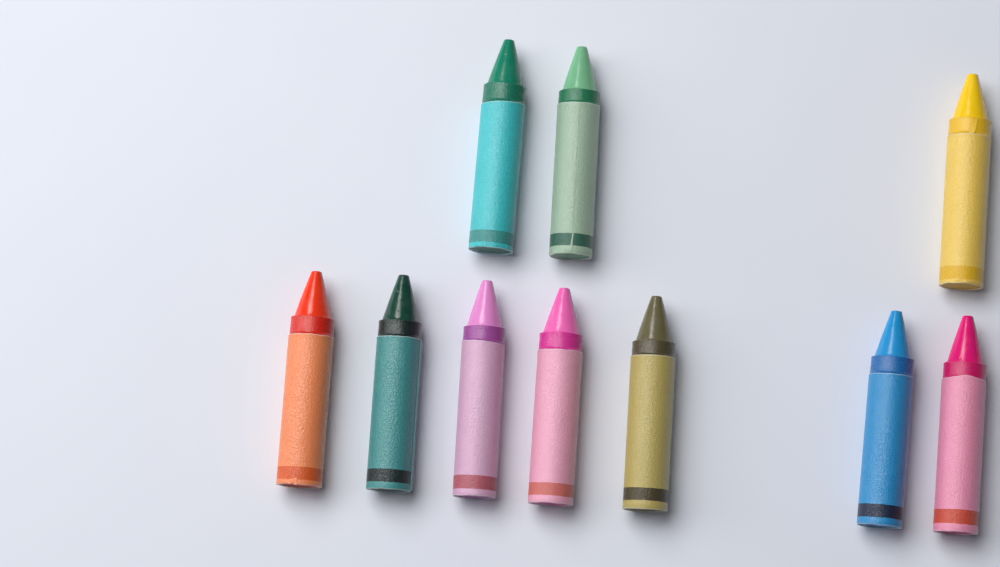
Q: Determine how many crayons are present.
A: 10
